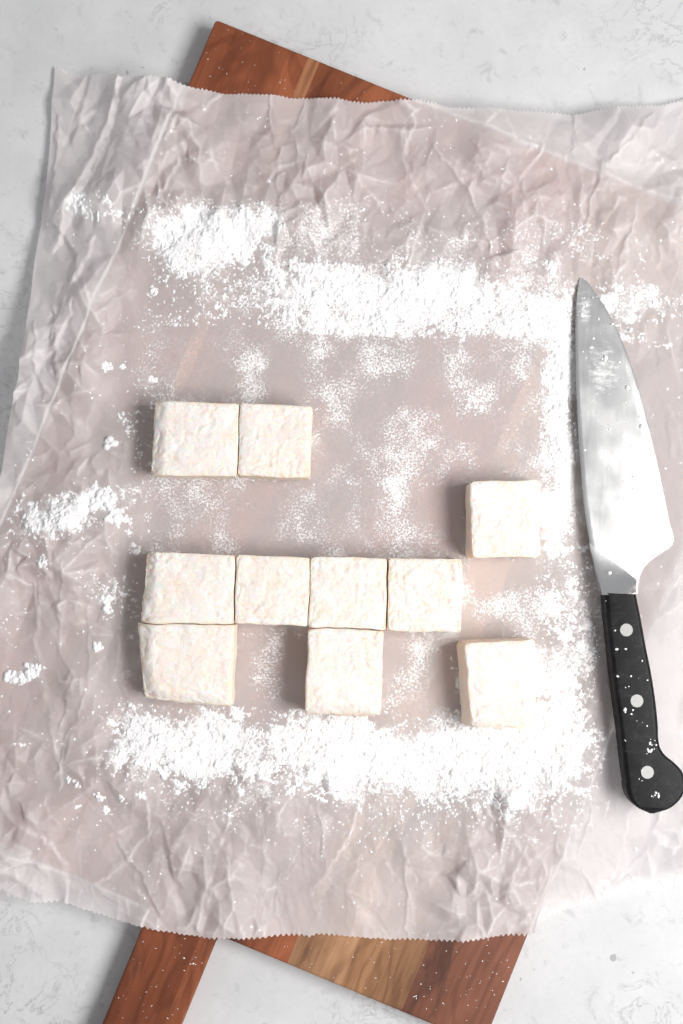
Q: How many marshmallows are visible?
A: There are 10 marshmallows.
